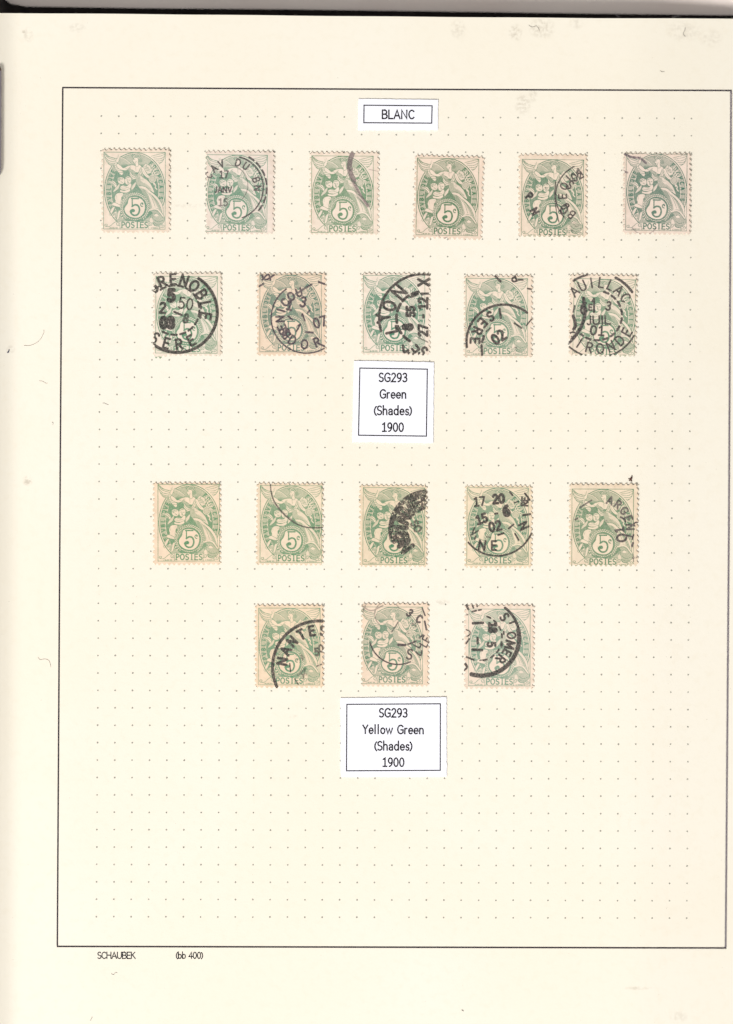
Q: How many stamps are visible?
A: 19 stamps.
